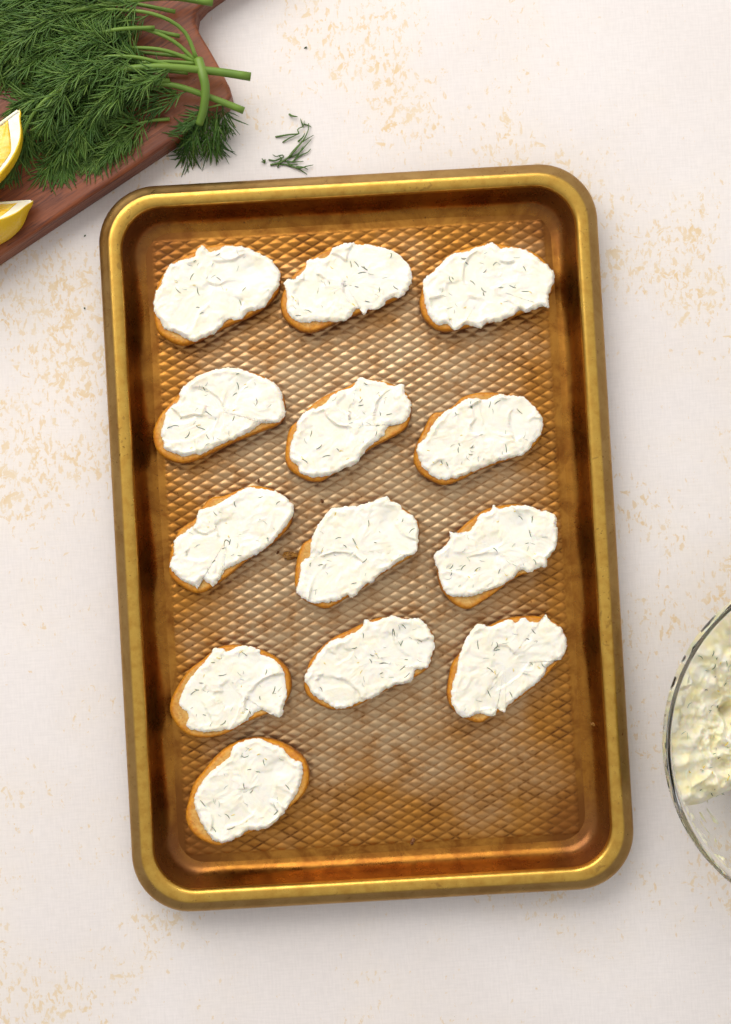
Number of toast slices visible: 13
